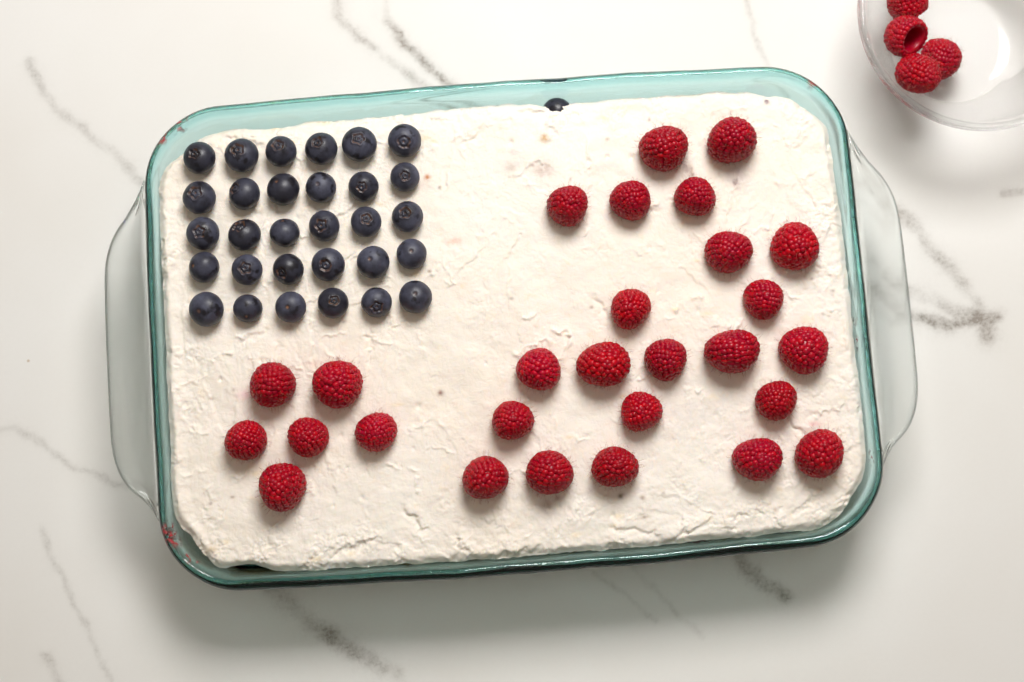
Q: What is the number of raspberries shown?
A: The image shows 32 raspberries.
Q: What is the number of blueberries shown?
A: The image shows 31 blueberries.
